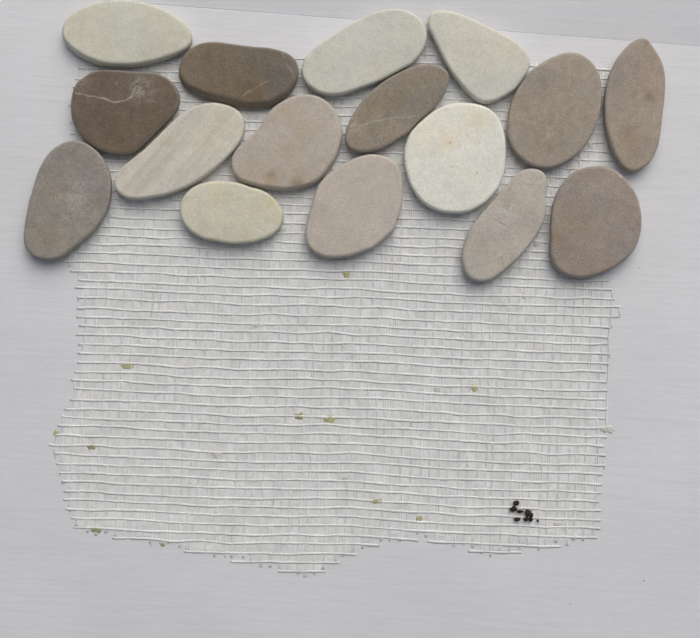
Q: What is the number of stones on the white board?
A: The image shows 16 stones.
